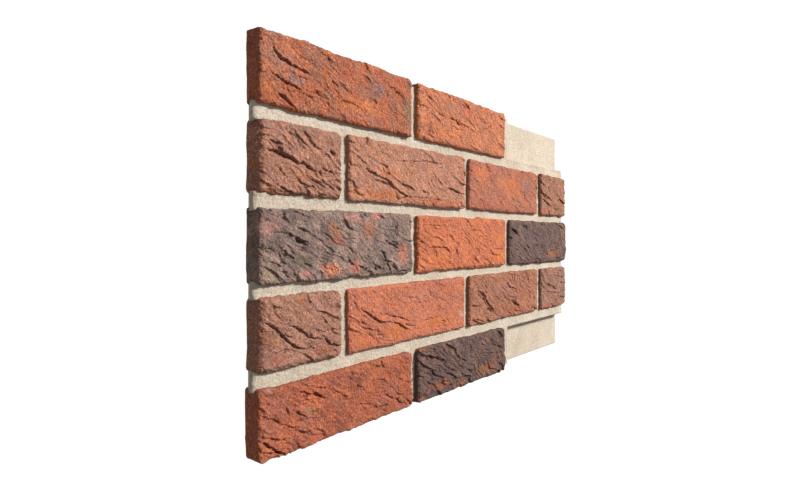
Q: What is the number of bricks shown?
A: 15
